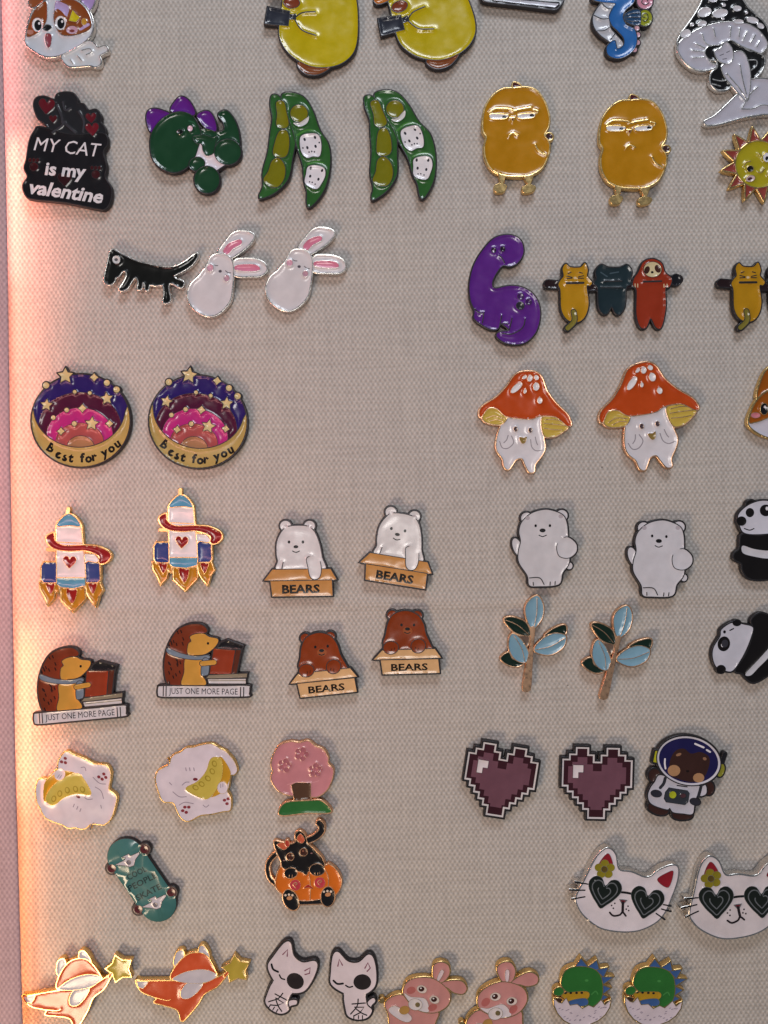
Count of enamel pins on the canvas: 56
